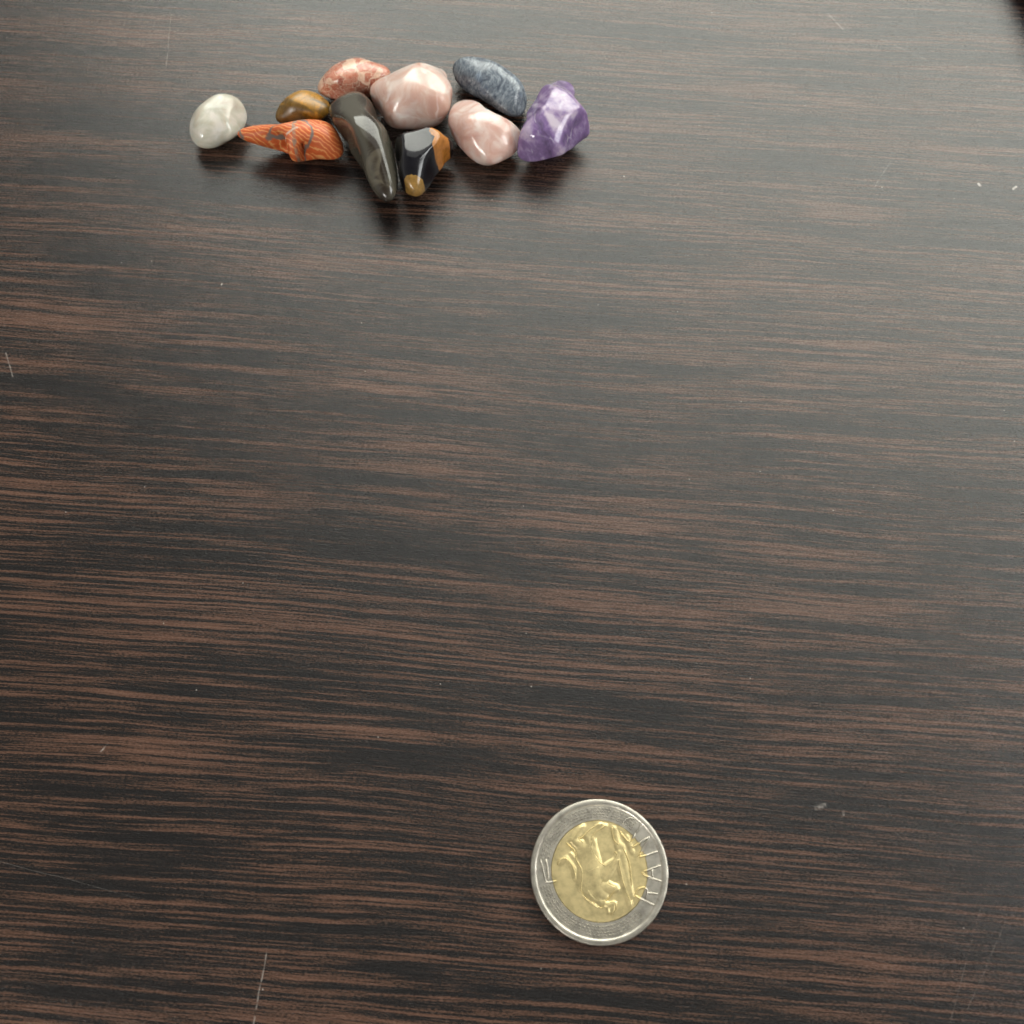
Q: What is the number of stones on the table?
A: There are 10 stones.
